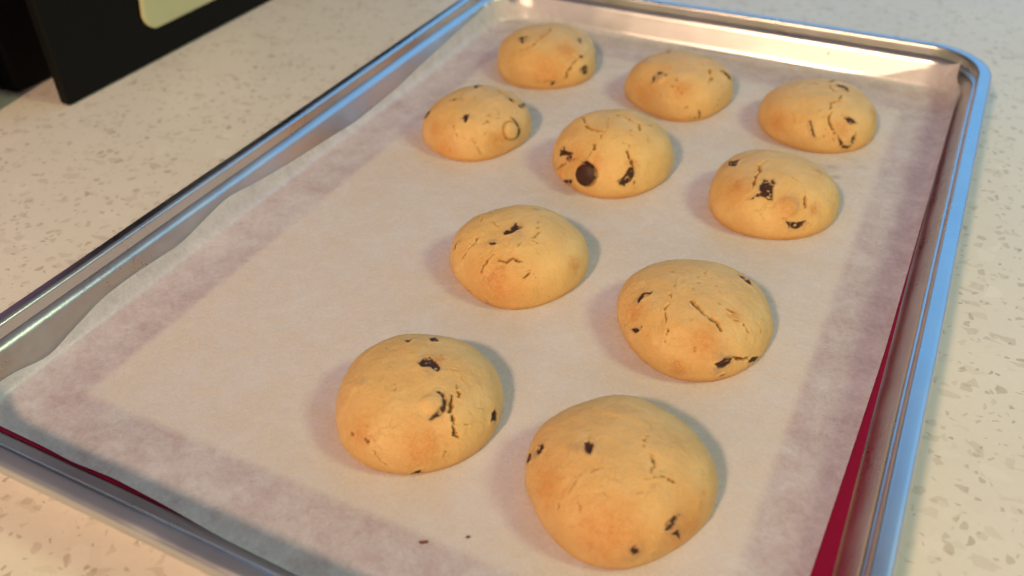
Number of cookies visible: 10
